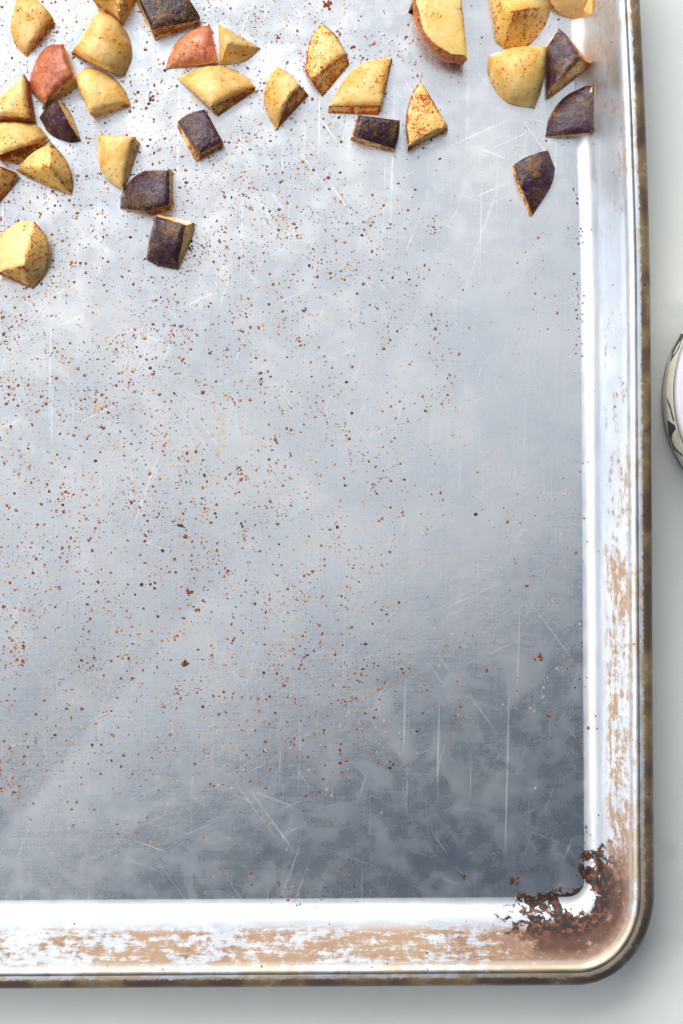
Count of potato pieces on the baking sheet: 31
